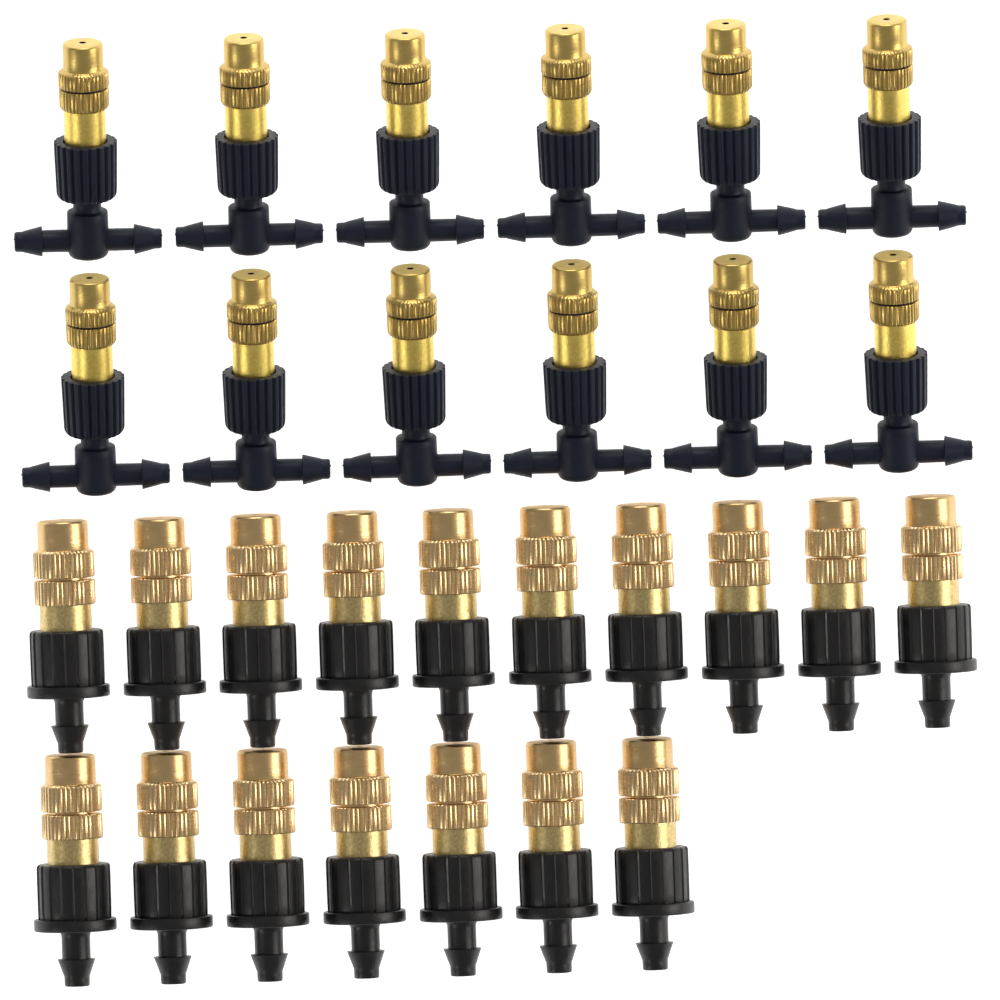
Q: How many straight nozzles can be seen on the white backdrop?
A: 17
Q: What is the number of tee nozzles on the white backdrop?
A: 12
